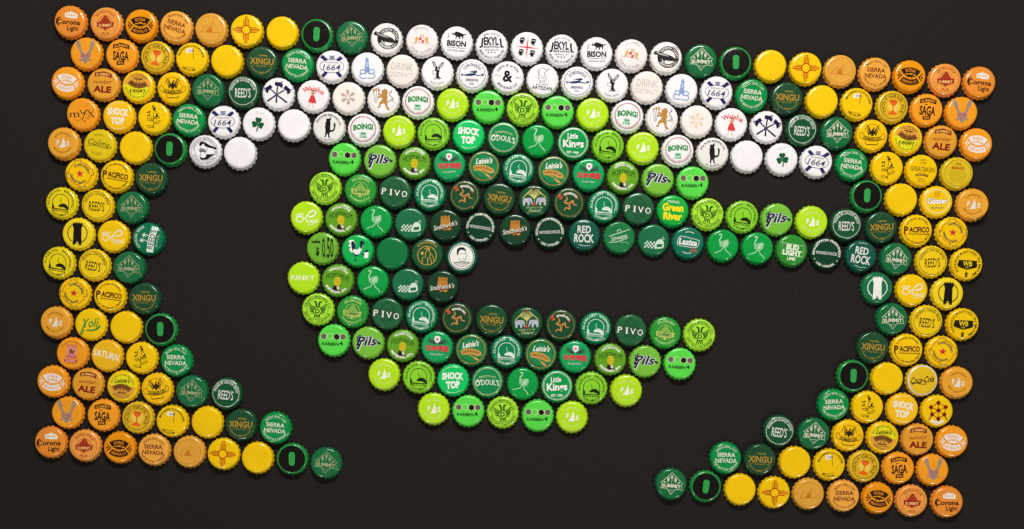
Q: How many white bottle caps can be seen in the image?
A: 43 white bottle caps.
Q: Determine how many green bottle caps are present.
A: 145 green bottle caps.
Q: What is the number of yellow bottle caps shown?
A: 66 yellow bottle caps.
